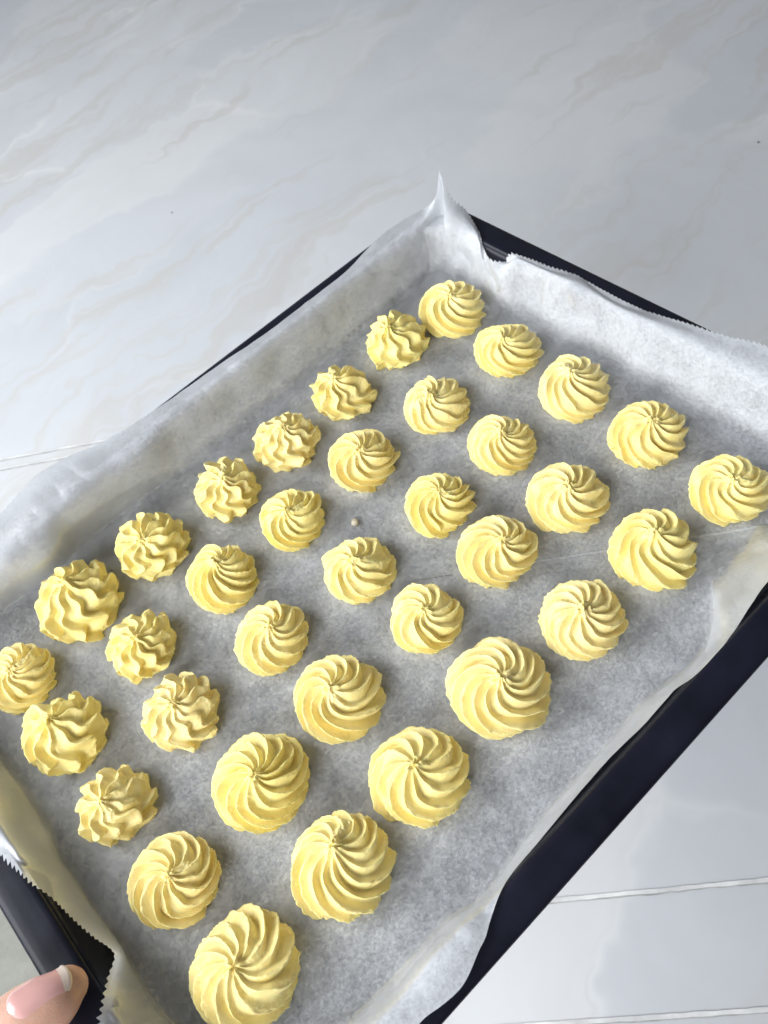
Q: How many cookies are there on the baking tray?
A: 36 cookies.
